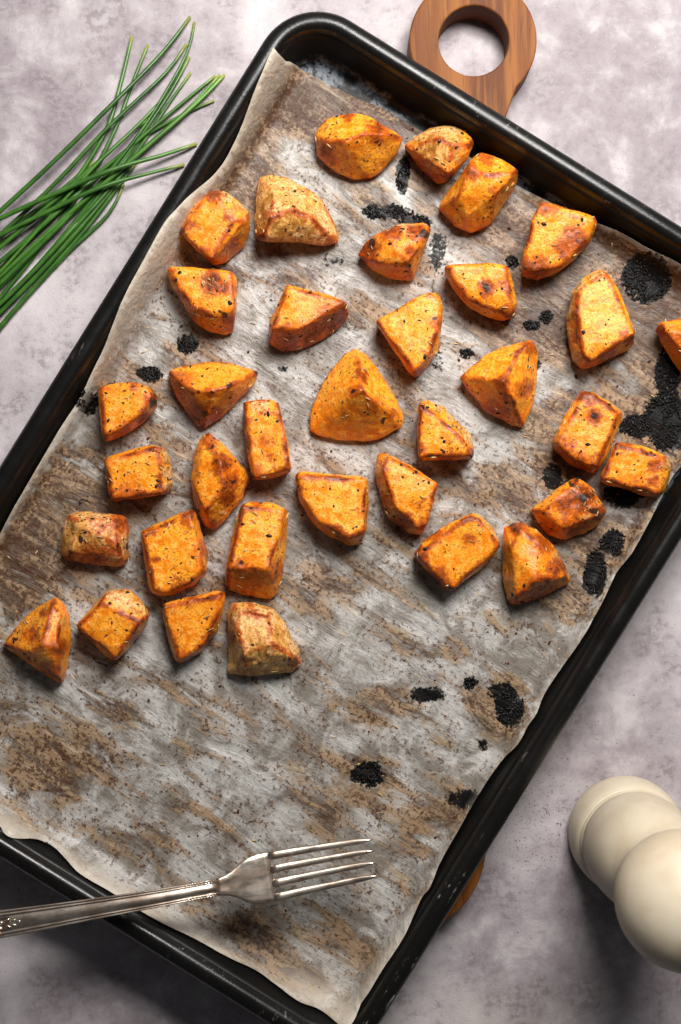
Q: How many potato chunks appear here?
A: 35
